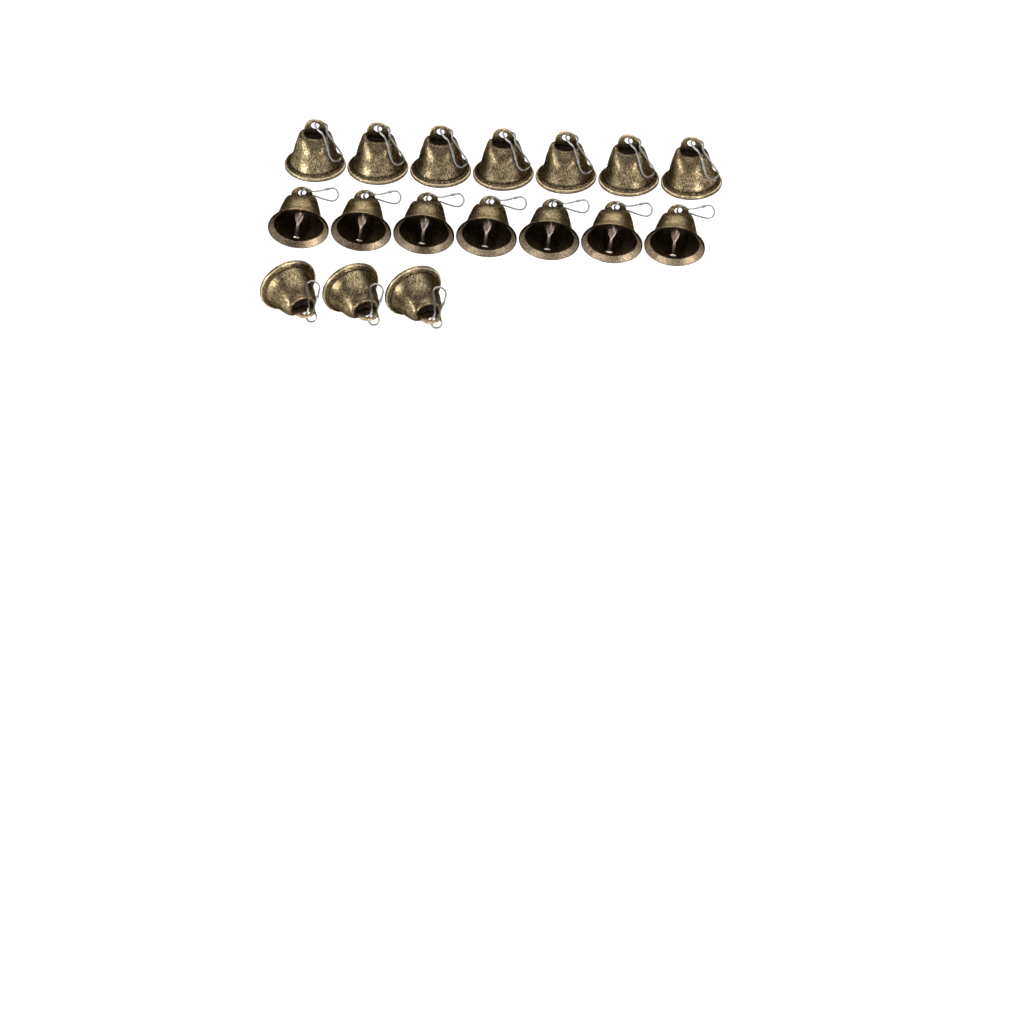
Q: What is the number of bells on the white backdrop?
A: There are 17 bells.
